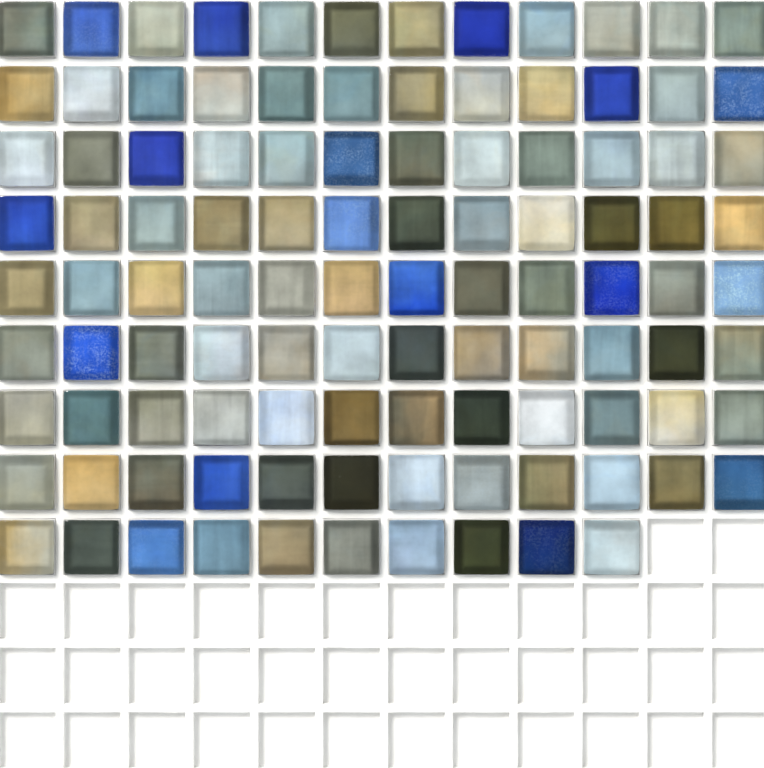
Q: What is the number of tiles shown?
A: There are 106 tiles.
